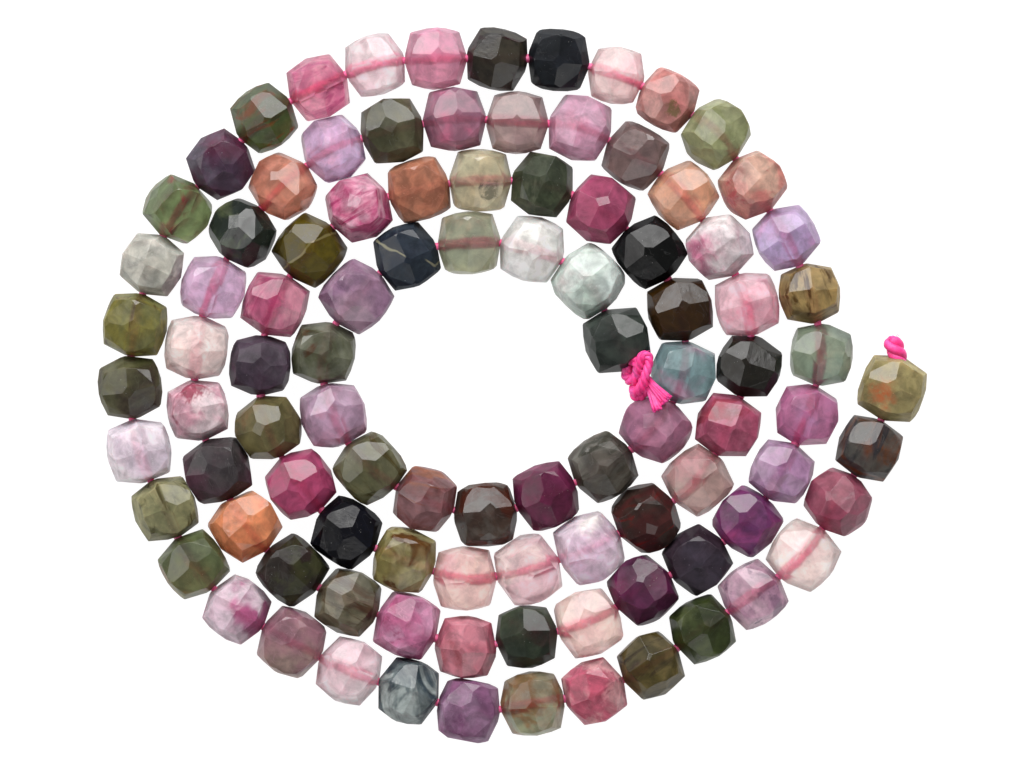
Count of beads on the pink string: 98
